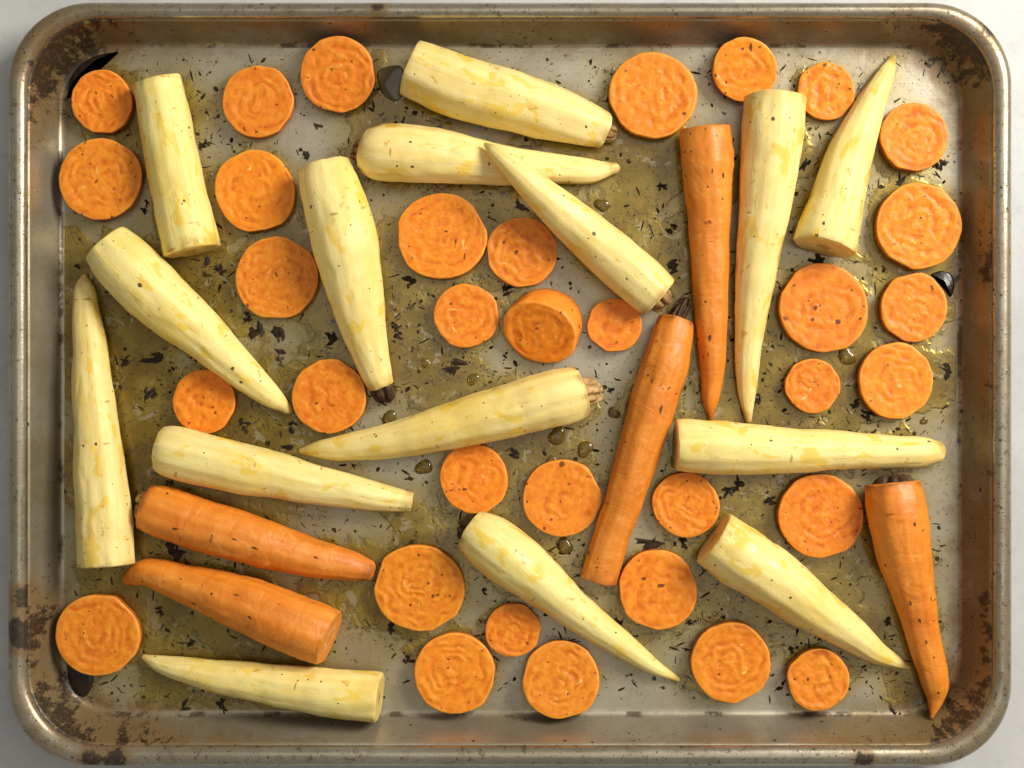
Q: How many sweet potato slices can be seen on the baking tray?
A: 34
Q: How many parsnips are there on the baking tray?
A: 15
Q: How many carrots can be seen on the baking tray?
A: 5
